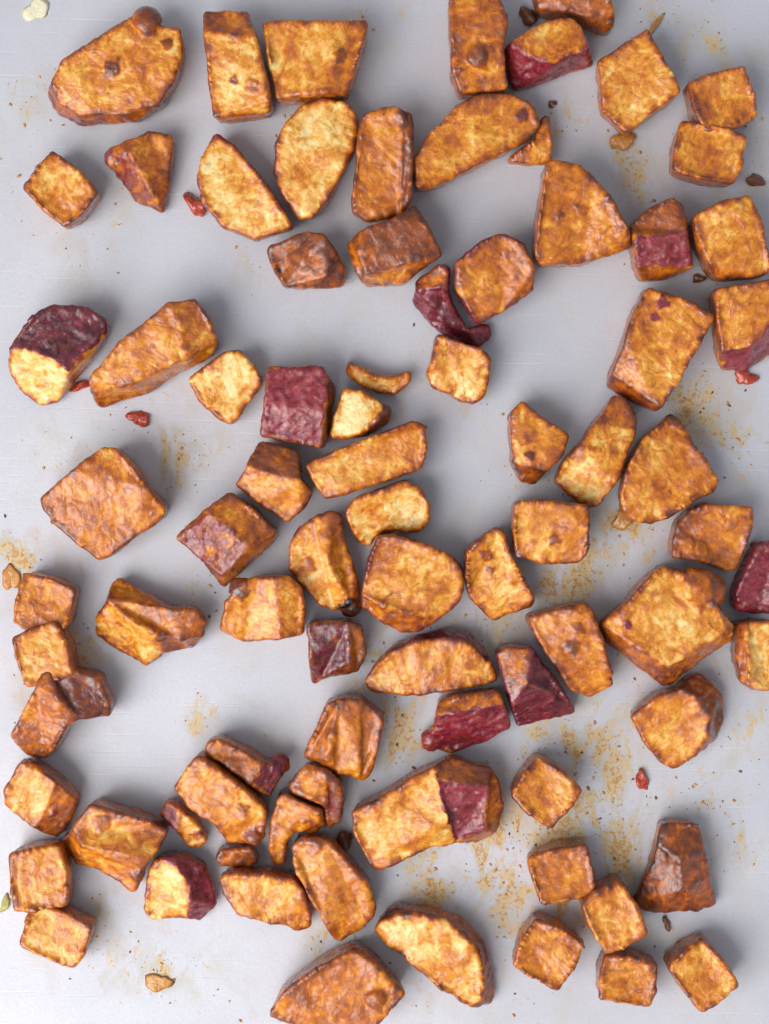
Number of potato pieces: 83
